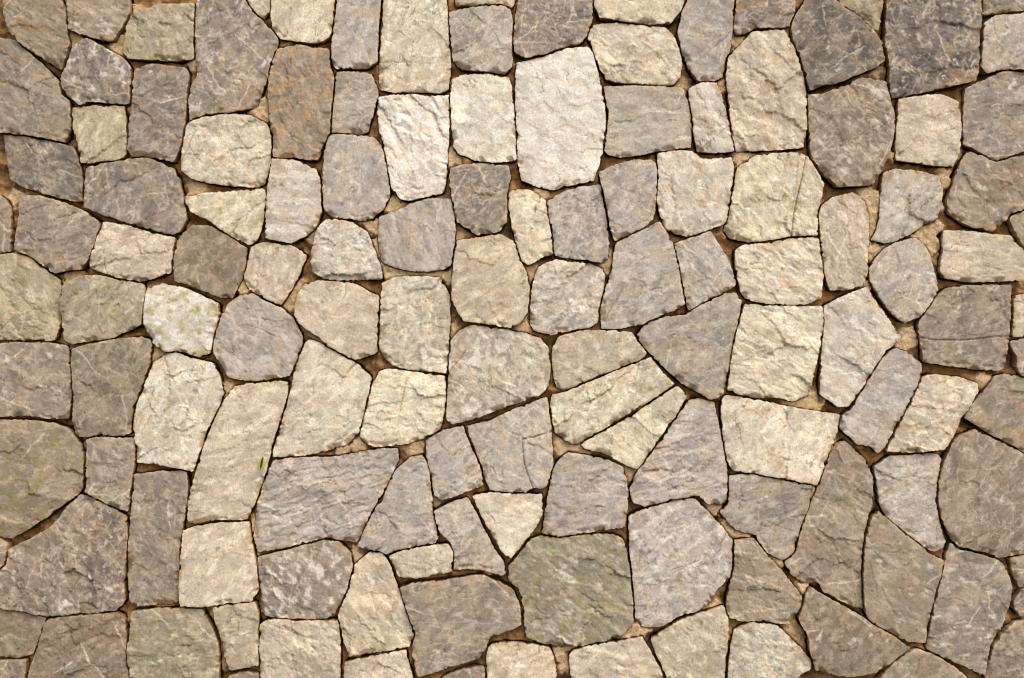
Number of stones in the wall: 136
